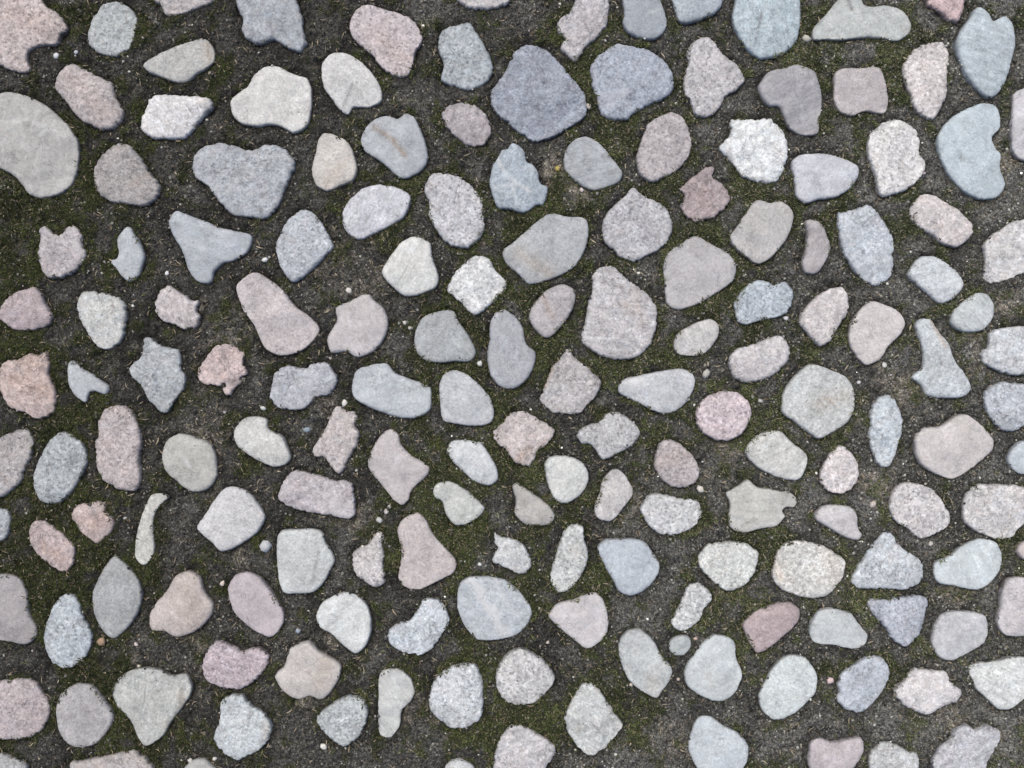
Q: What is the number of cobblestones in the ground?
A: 170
